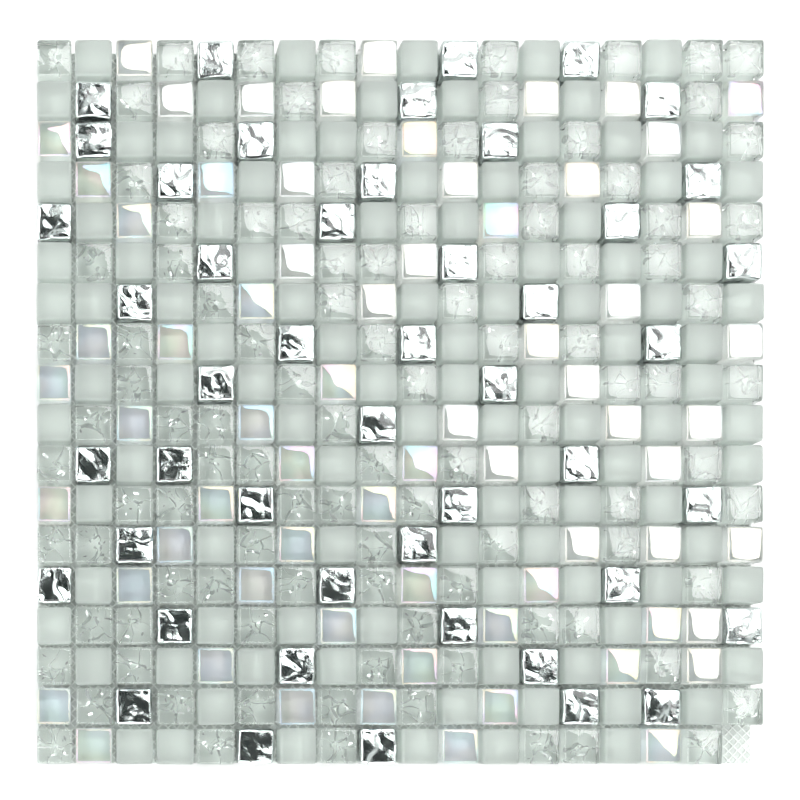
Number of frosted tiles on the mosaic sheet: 104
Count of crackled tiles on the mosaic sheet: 105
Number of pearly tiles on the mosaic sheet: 67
